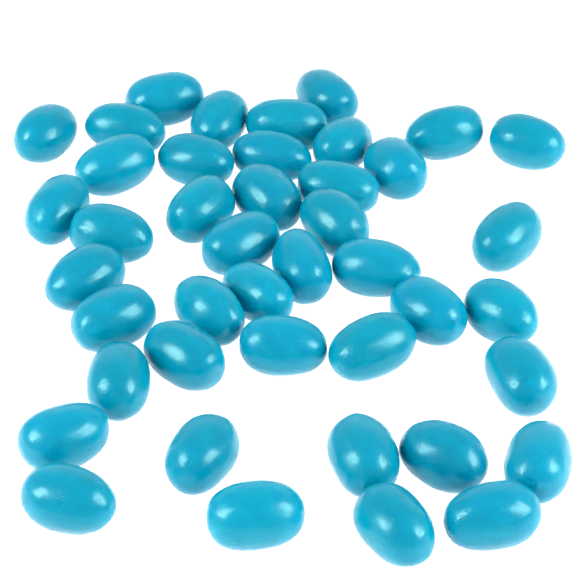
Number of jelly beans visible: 43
